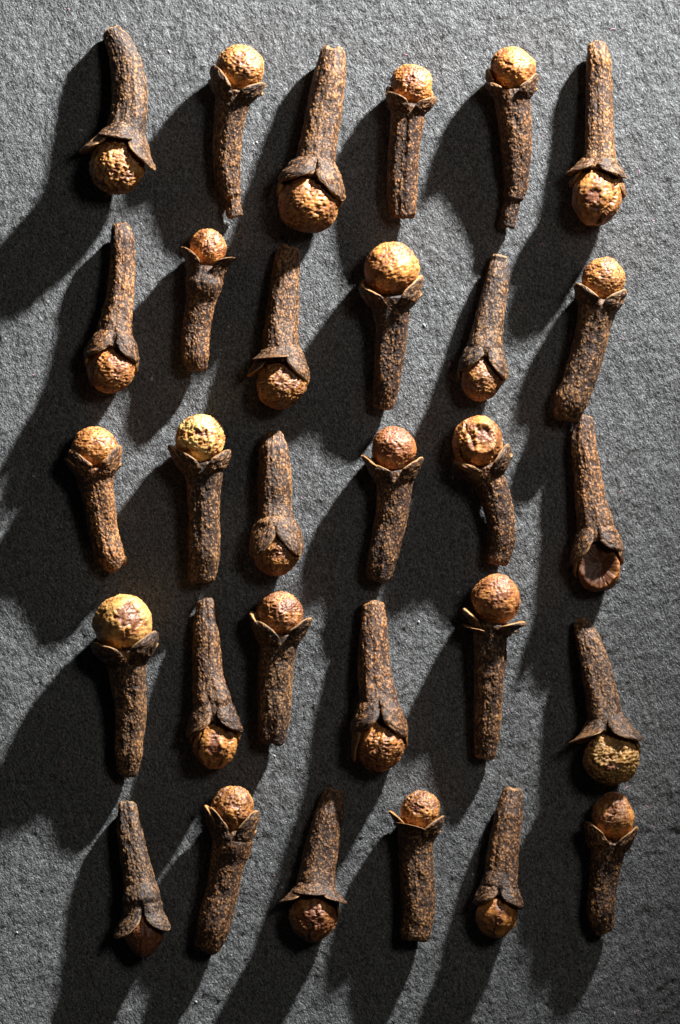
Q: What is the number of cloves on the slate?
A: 30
